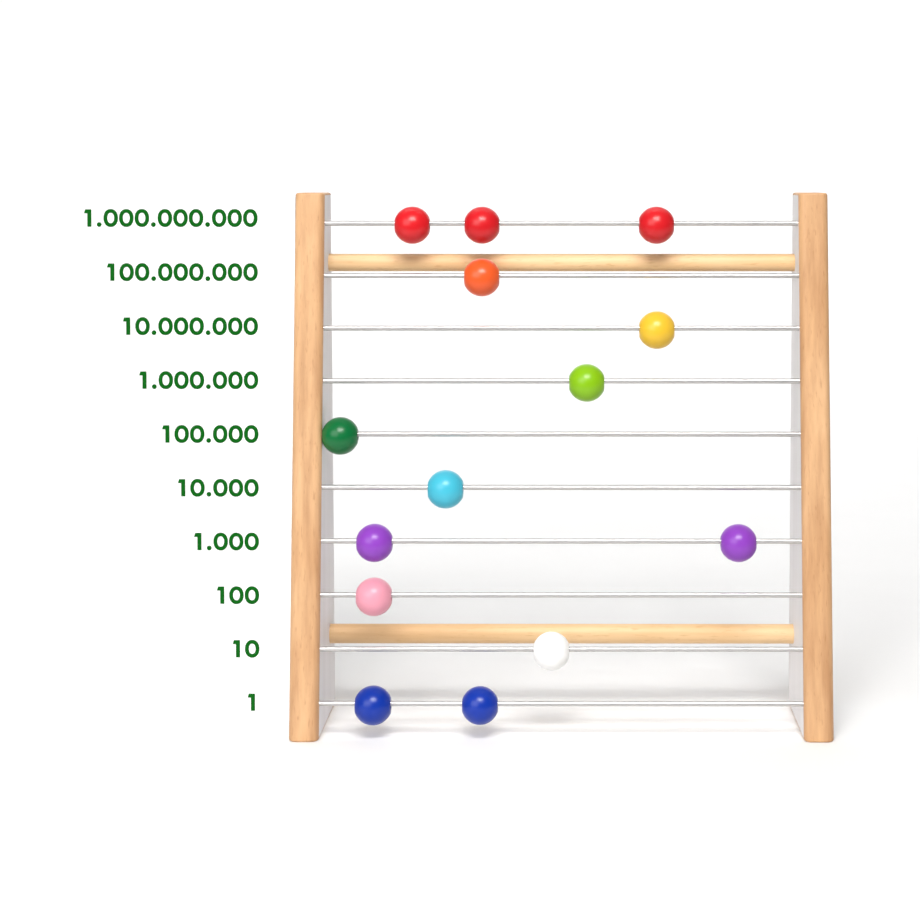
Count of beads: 14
